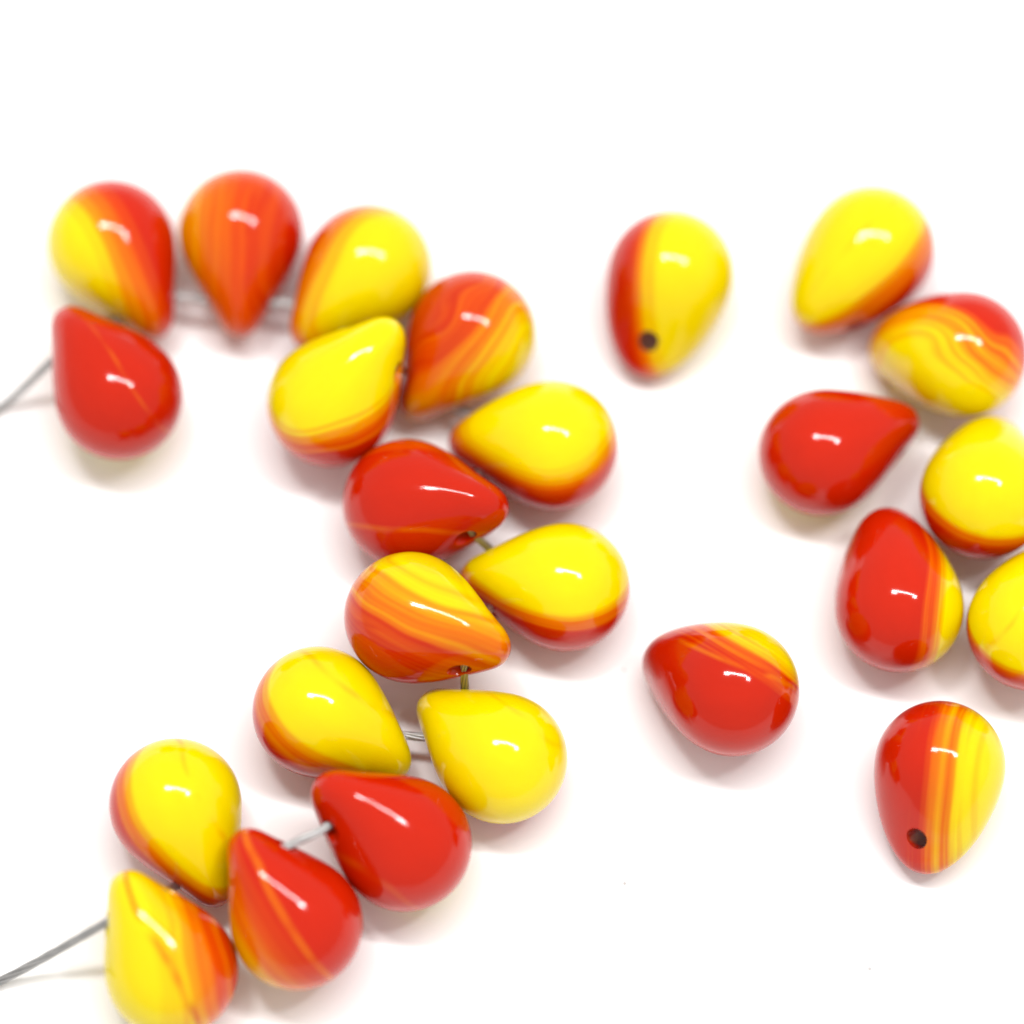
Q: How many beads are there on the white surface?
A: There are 25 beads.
